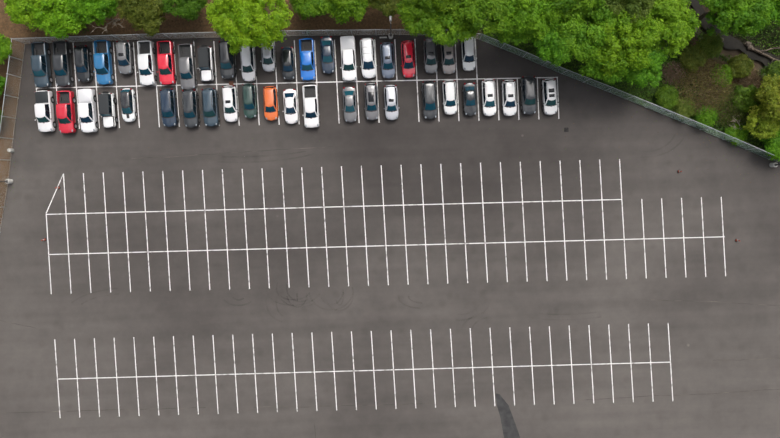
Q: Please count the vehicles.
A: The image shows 45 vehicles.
